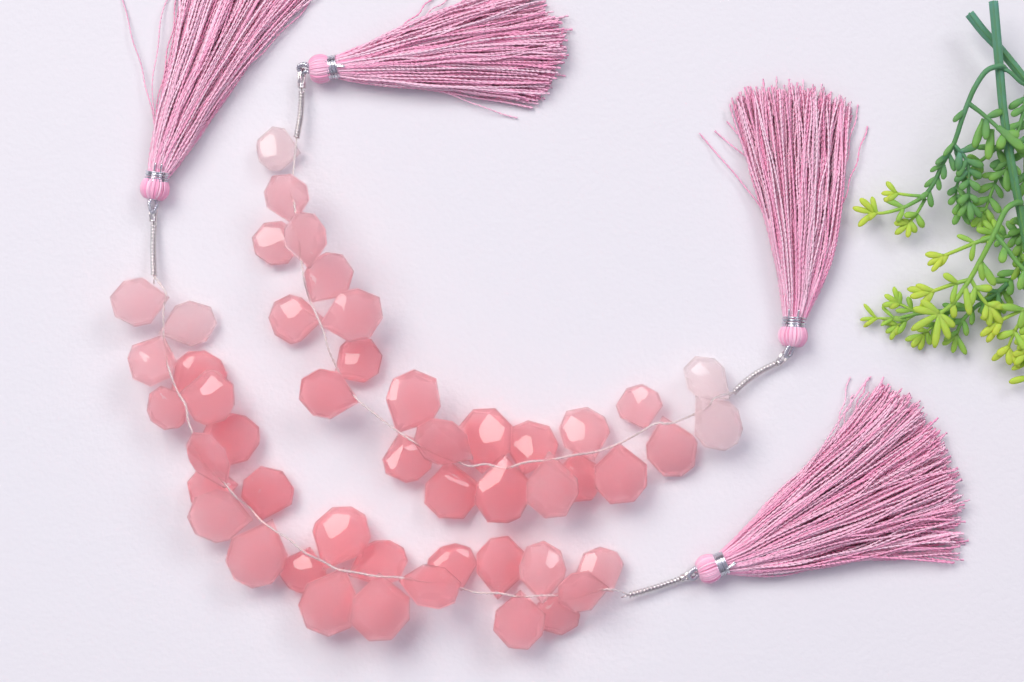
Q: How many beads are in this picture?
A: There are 49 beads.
